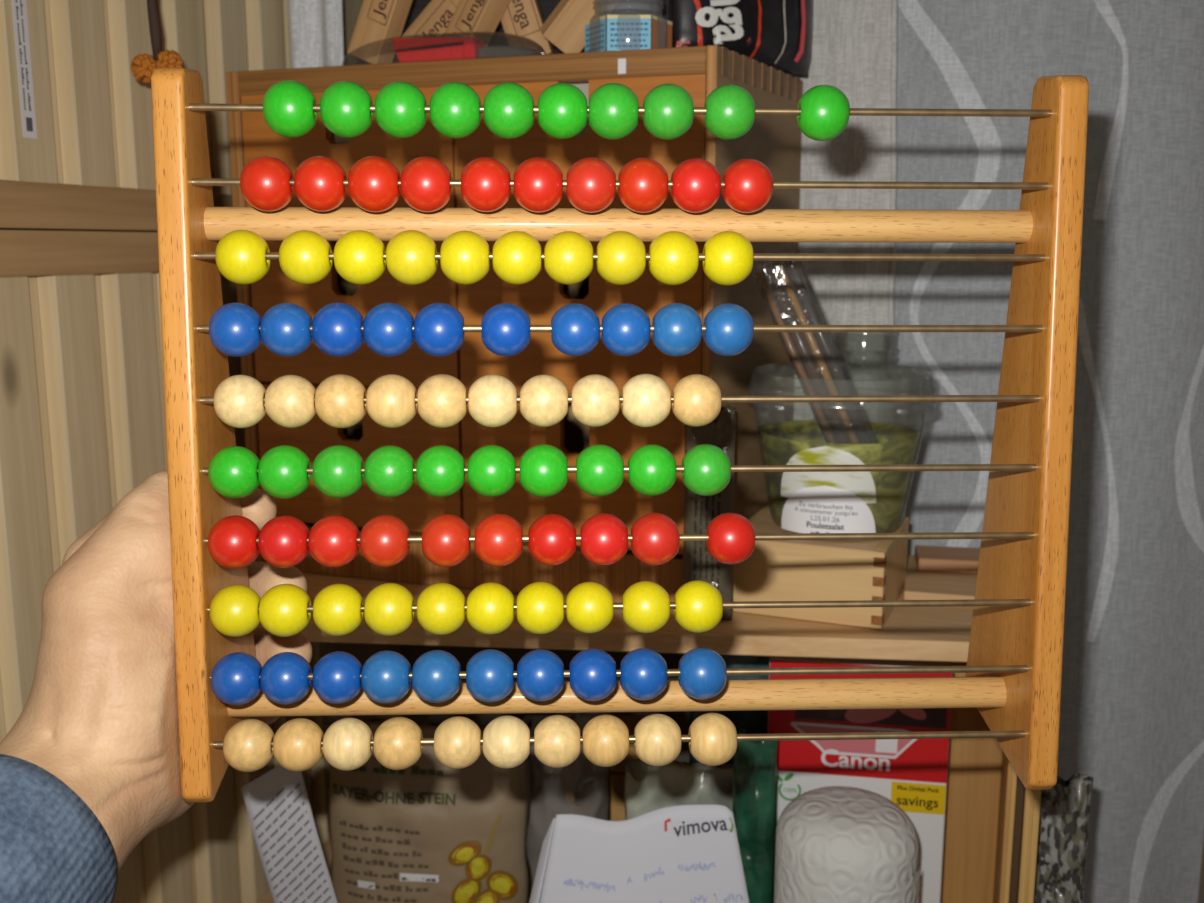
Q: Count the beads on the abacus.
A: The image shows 100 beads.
